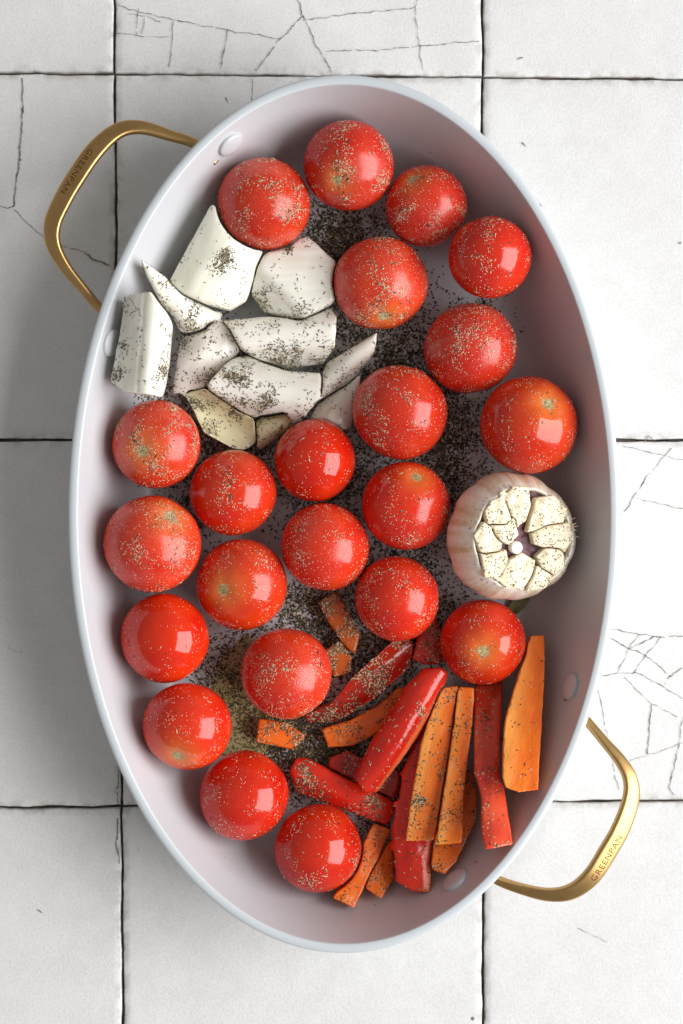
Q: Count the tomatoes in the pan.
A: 22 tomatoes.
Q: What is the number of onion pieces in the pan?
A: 11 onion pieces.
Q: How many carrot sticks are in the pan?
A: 10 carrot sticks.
